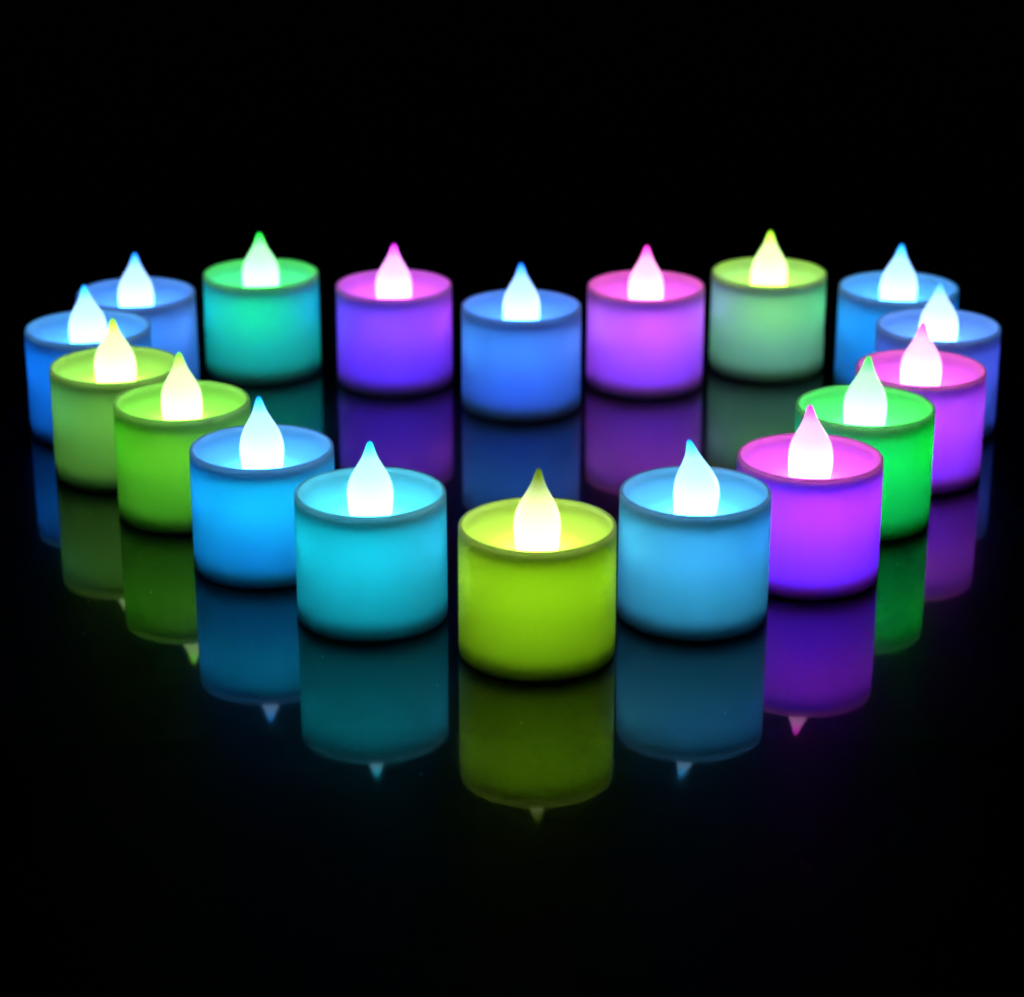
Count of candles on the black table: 18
